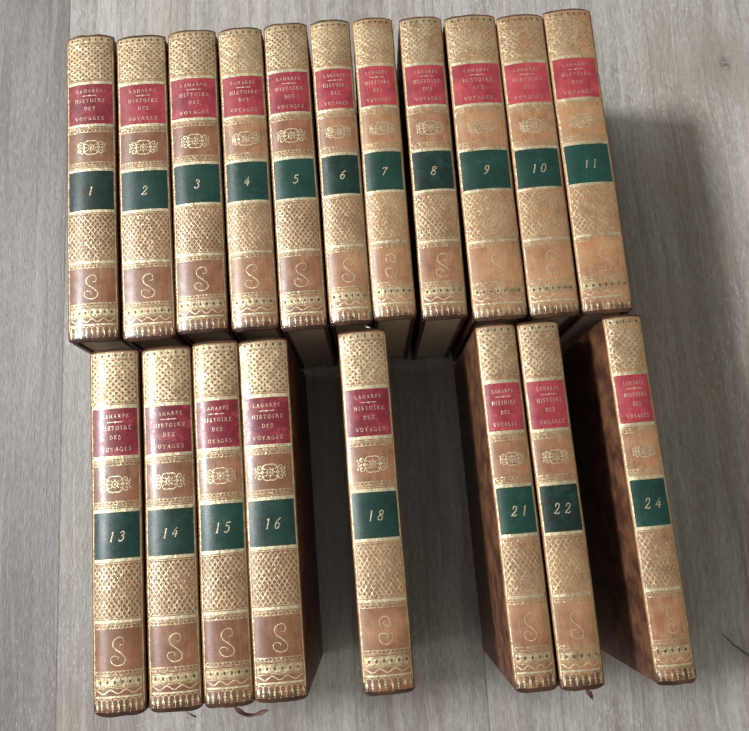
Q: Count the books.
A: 19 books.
